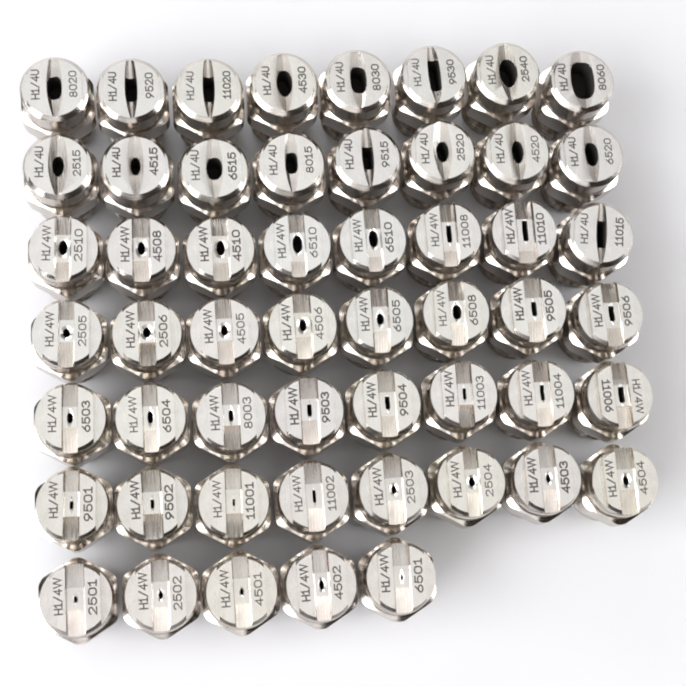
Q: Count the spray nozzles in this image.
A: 53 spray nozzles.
